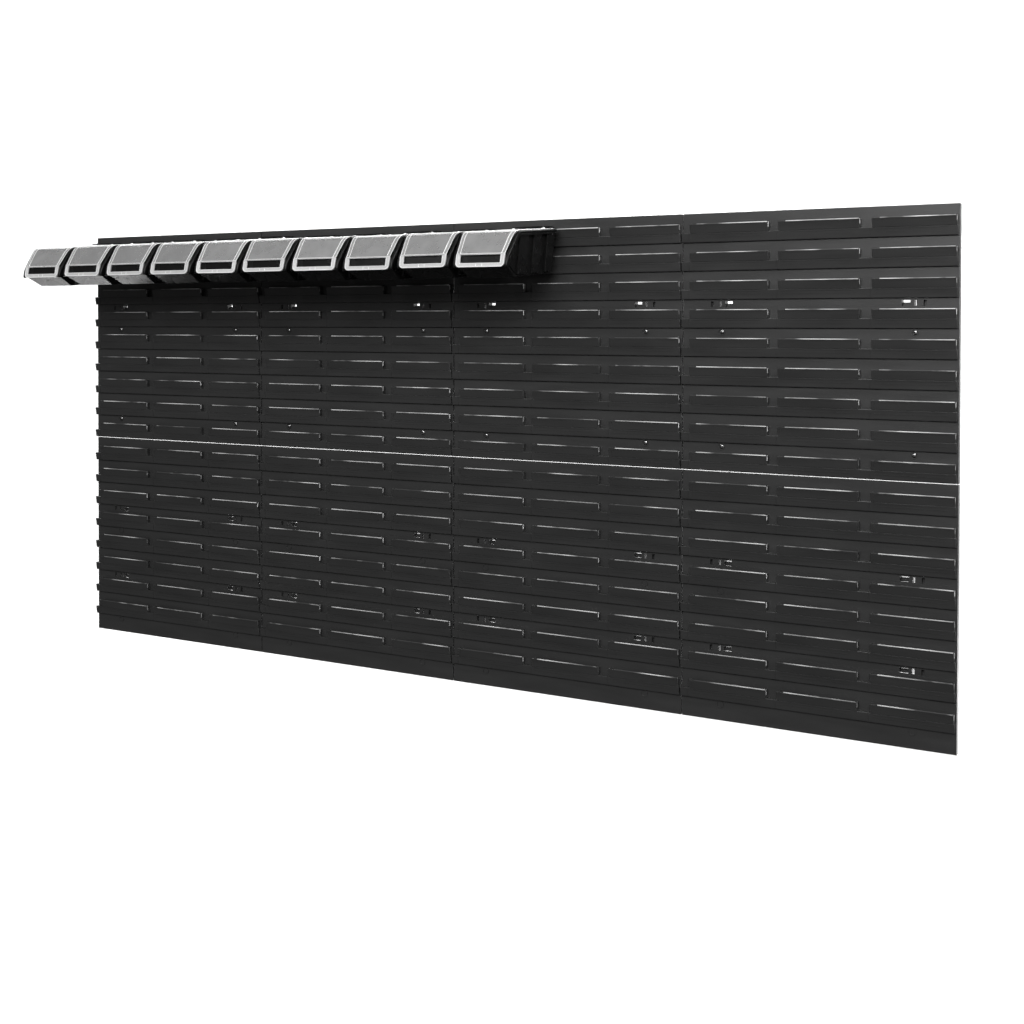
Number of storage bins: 10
